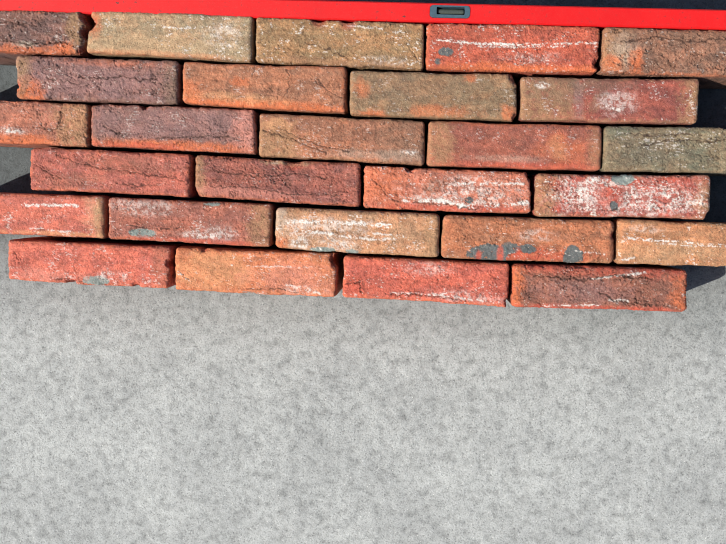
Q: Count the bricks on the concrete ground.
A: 27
